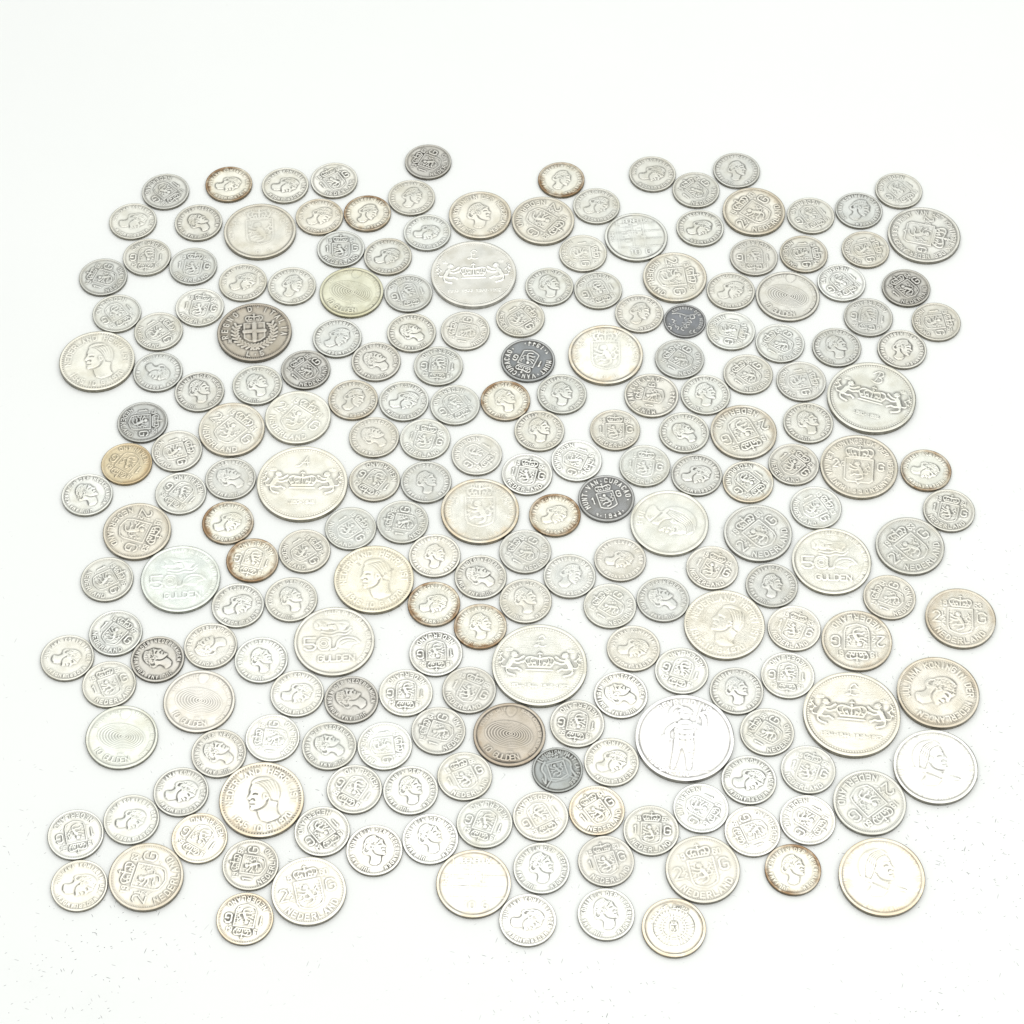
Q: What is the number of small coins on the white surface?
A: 170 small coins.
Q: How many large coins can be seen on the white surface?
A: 46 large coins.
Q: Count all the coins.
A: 216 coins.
